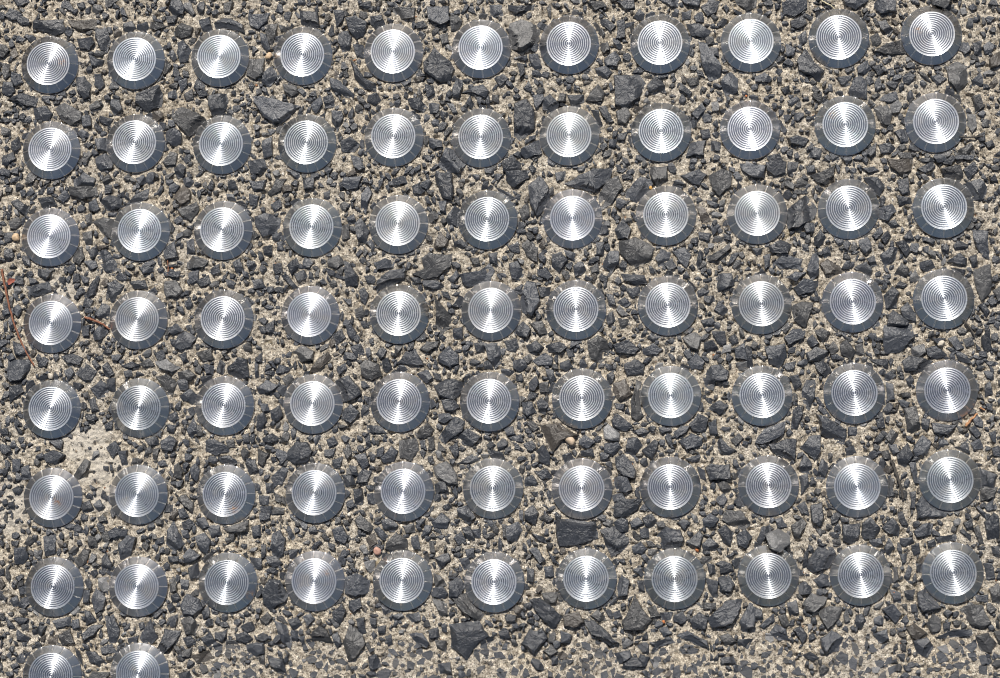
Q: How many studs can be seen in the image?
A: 79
